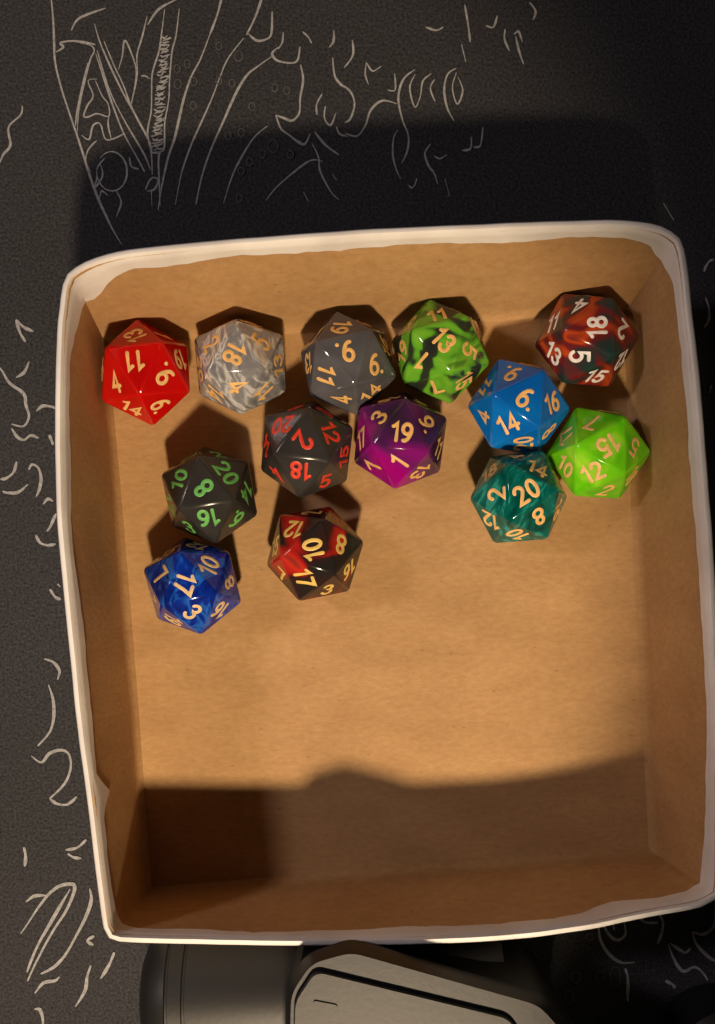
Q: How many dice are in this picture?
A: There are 13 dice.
